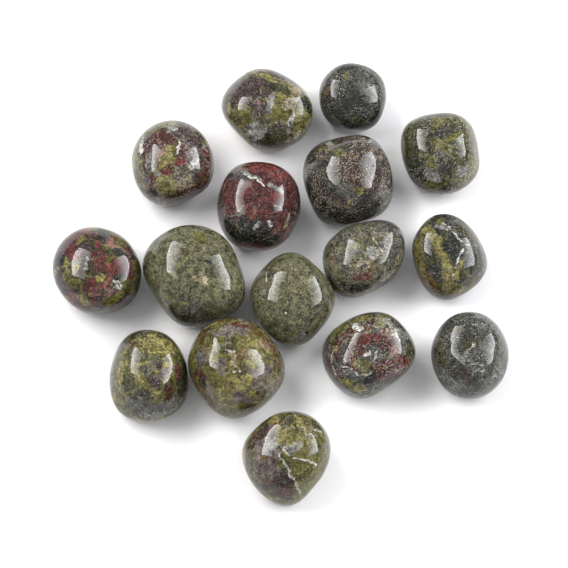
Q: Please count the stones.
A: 16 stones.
